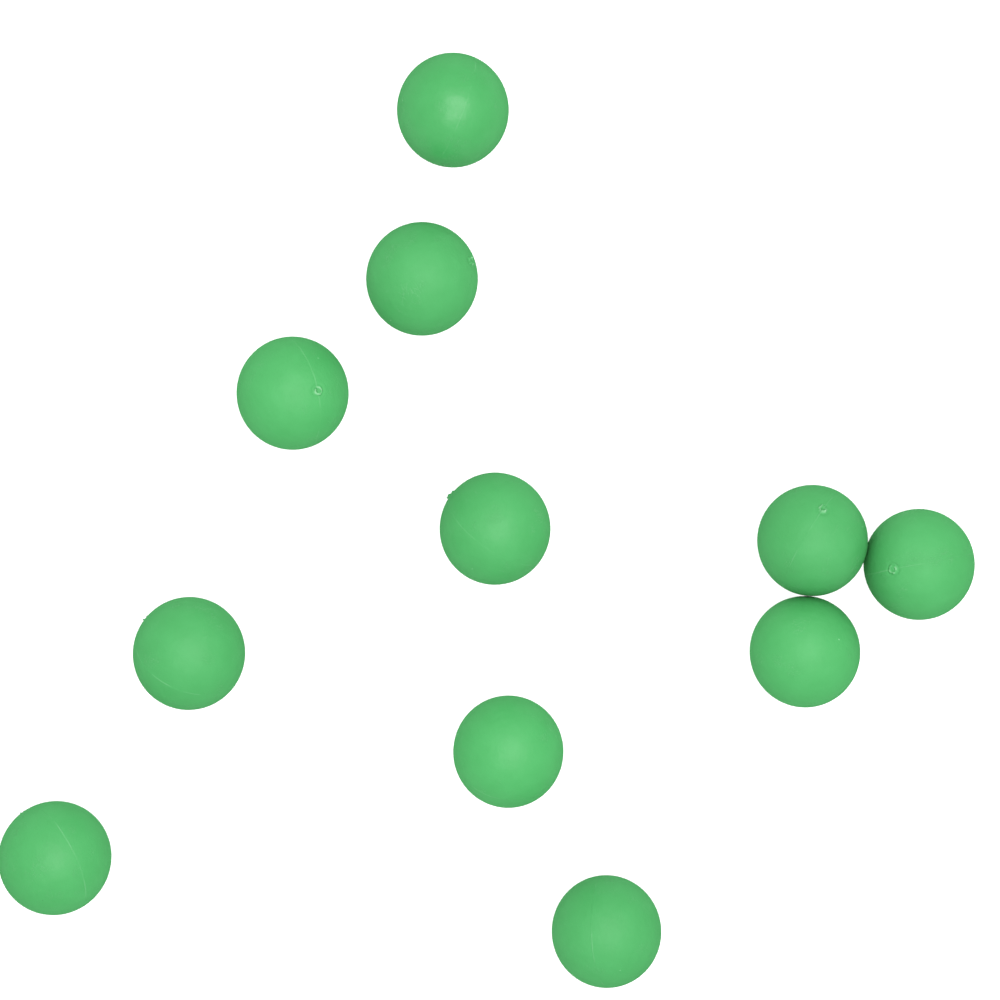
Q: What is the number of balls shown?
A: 11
